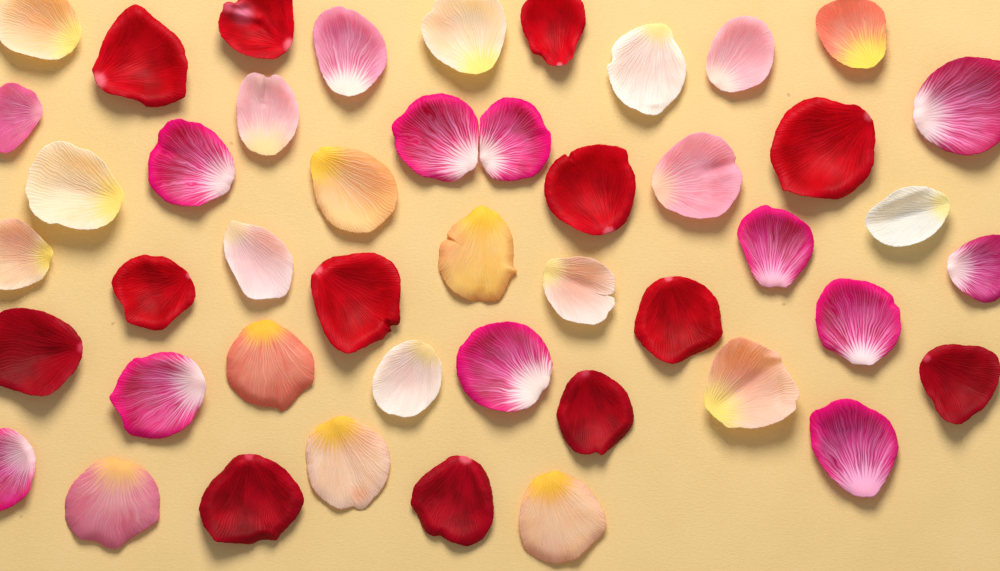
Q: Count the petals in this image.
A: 46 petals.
